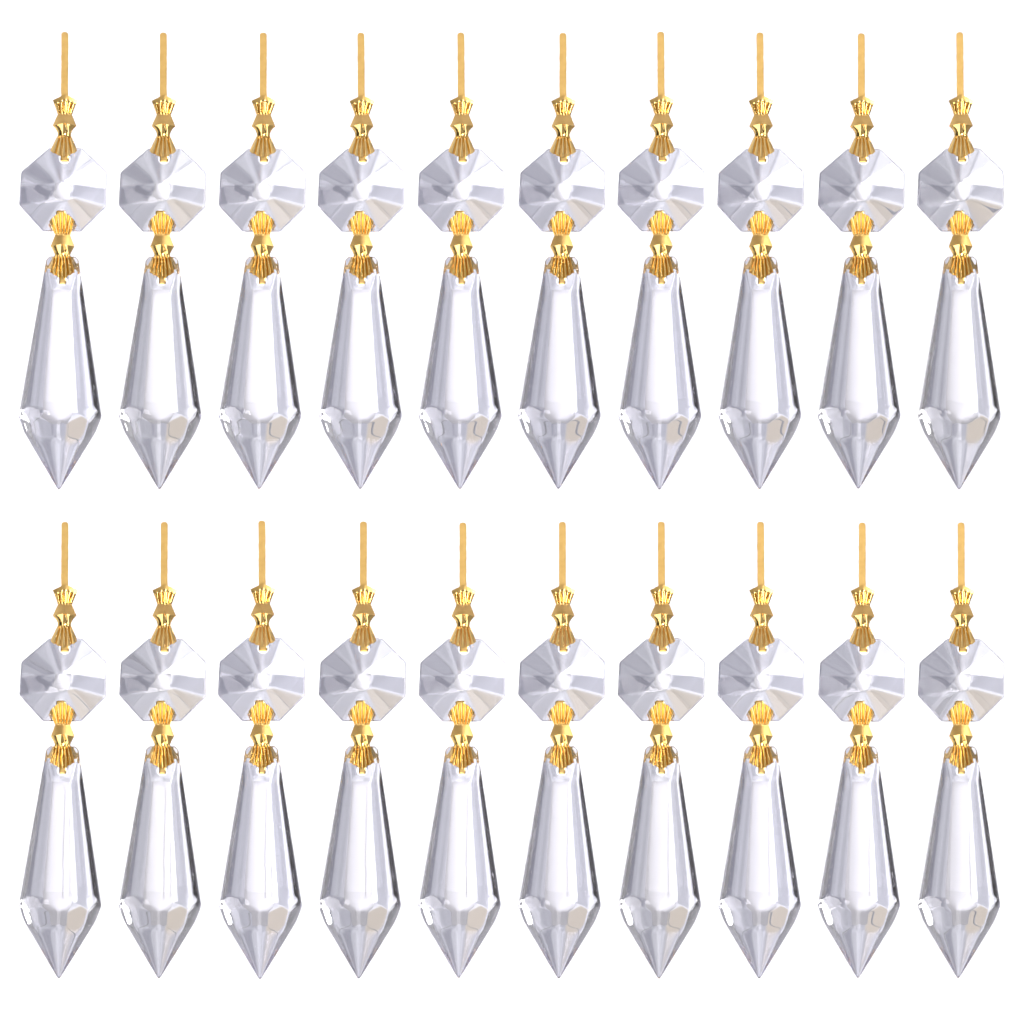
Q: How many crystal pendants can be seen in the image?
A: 20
